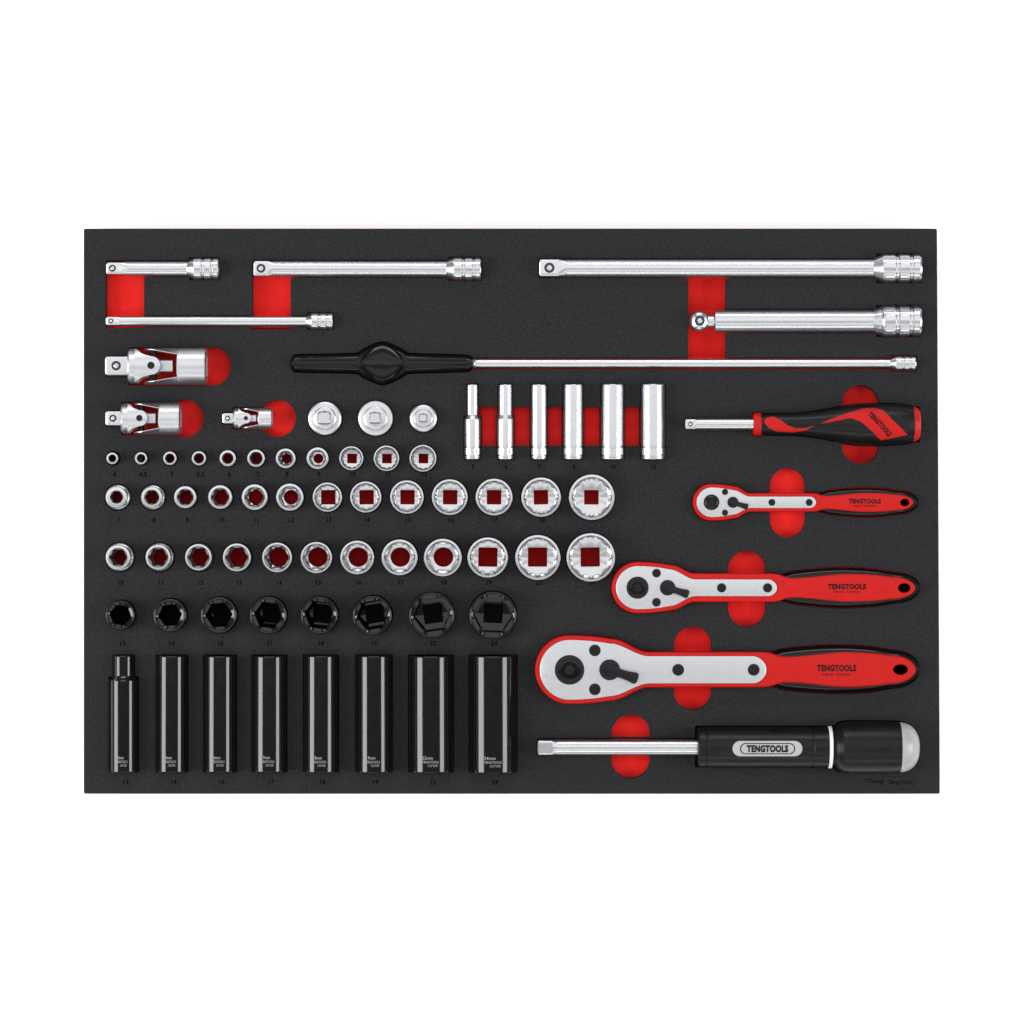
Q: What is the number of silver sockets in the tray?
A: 42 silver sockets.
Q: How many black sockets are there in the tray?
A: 16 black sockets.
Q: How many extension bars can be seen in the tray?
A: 5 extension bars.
